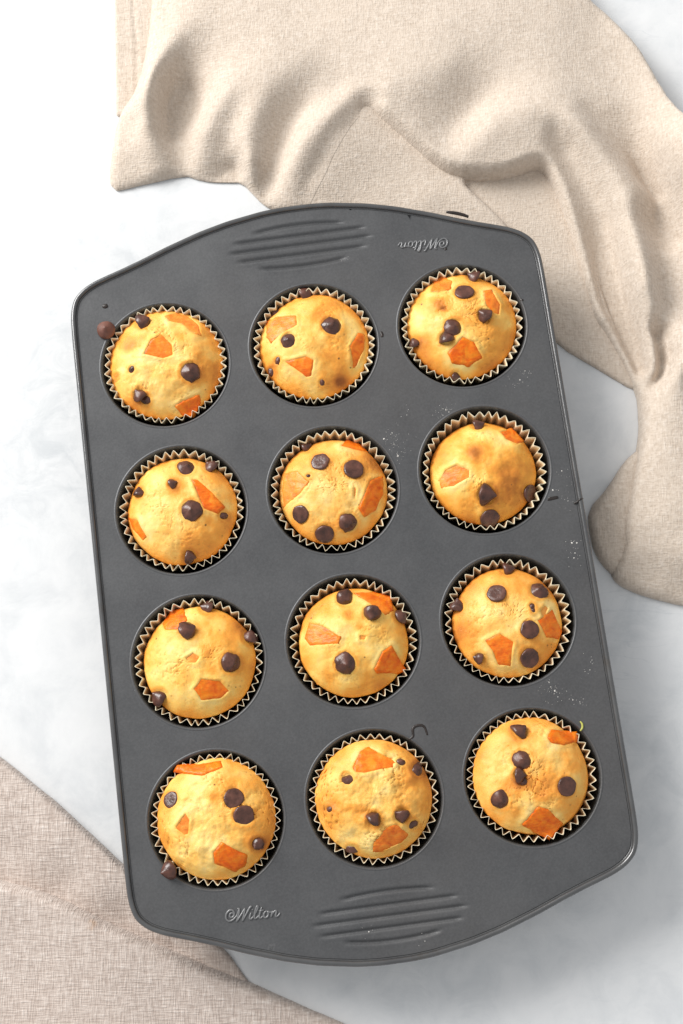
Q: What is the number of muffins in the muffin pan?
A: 12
